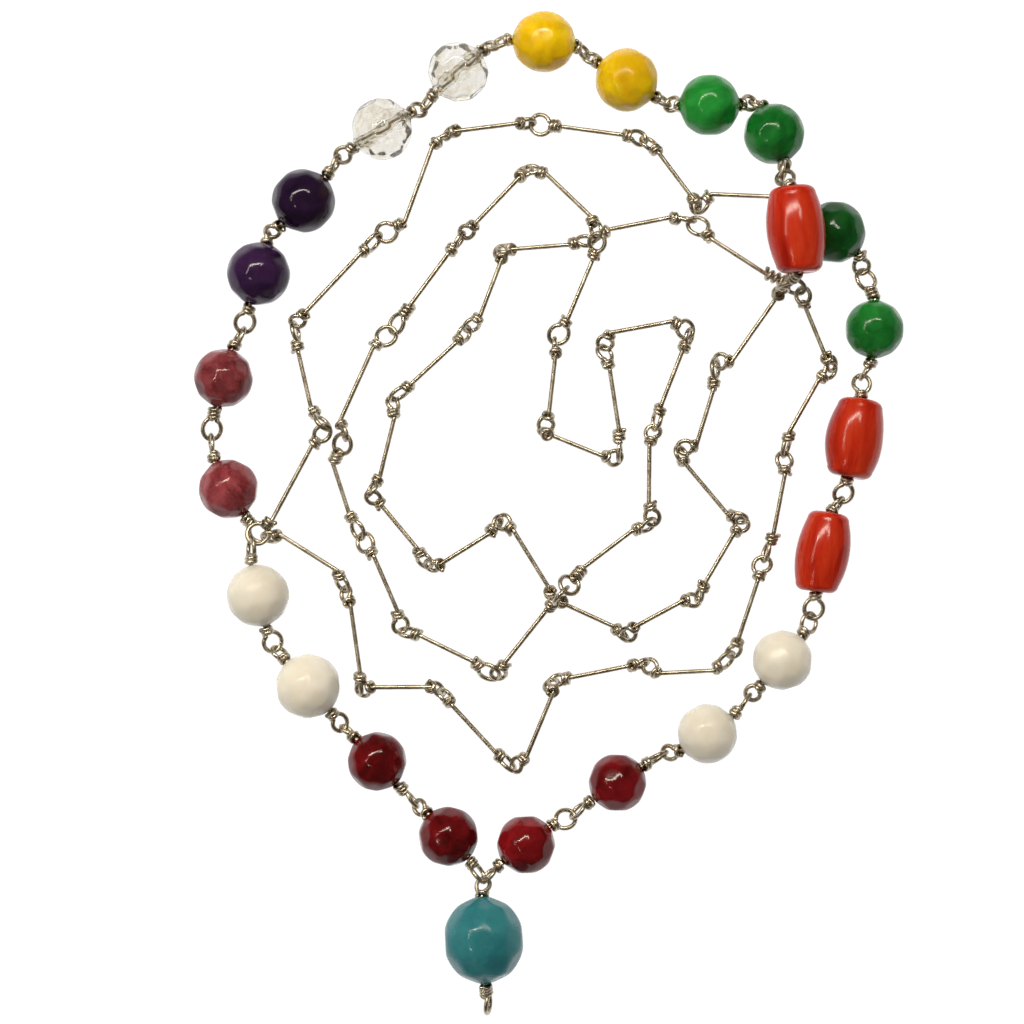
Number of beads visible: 24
